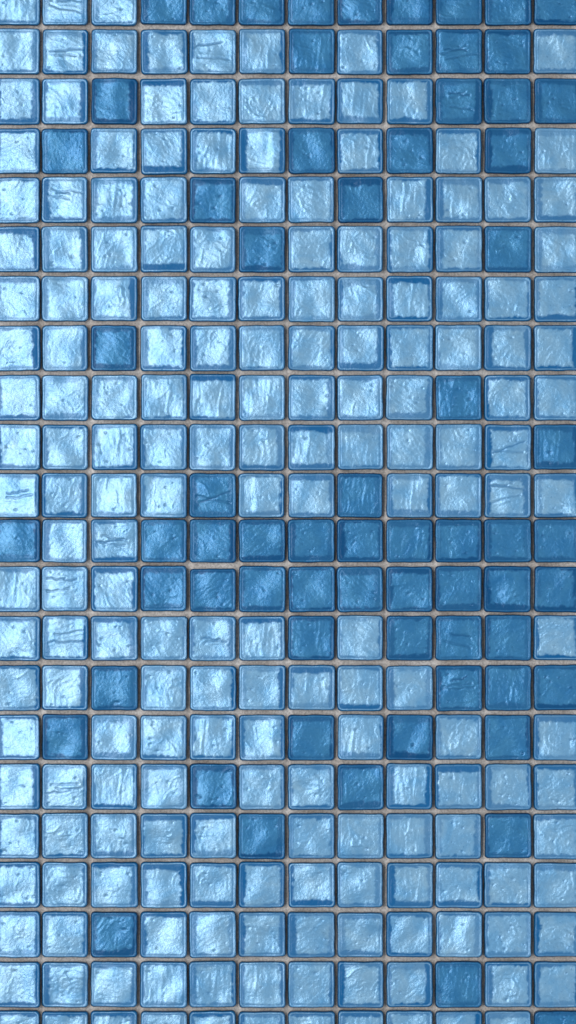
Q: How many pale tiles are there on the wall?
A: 196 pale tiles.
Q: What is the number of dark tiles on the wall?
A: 68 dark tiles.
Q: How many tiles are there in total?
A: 264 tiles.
